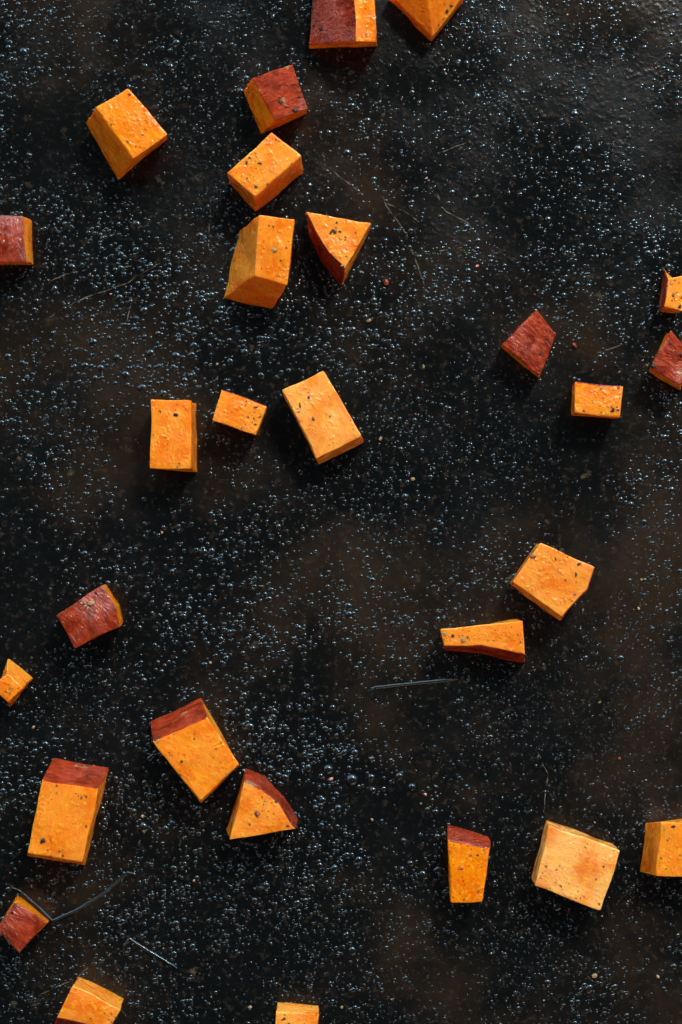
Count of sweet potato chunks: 28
